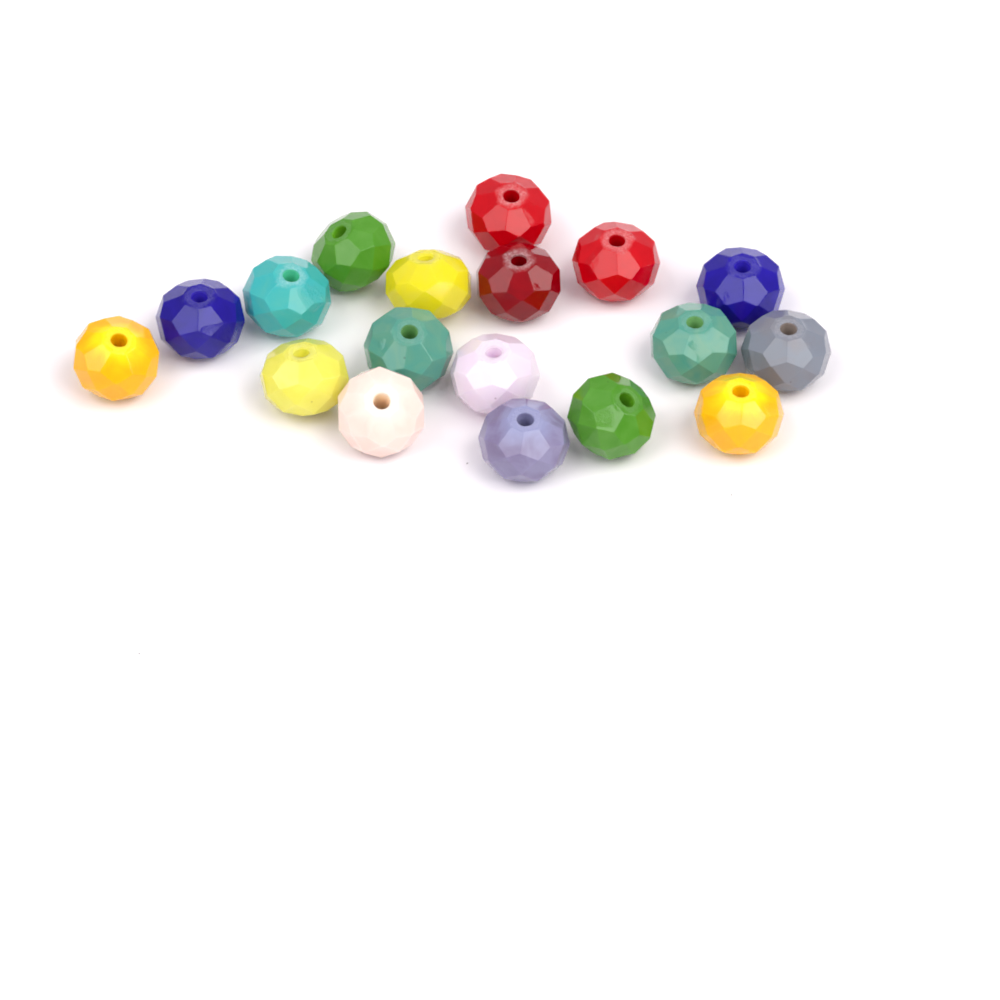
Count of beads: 18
